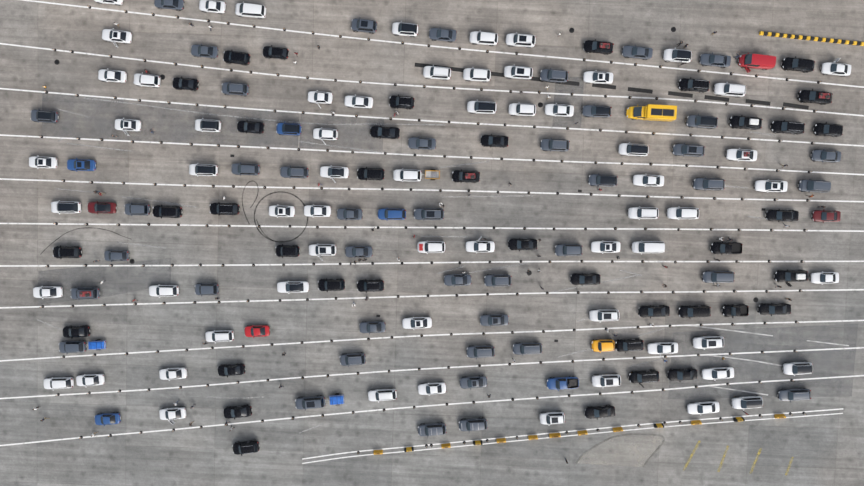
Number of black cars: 39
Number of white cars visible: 63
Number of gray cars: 42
